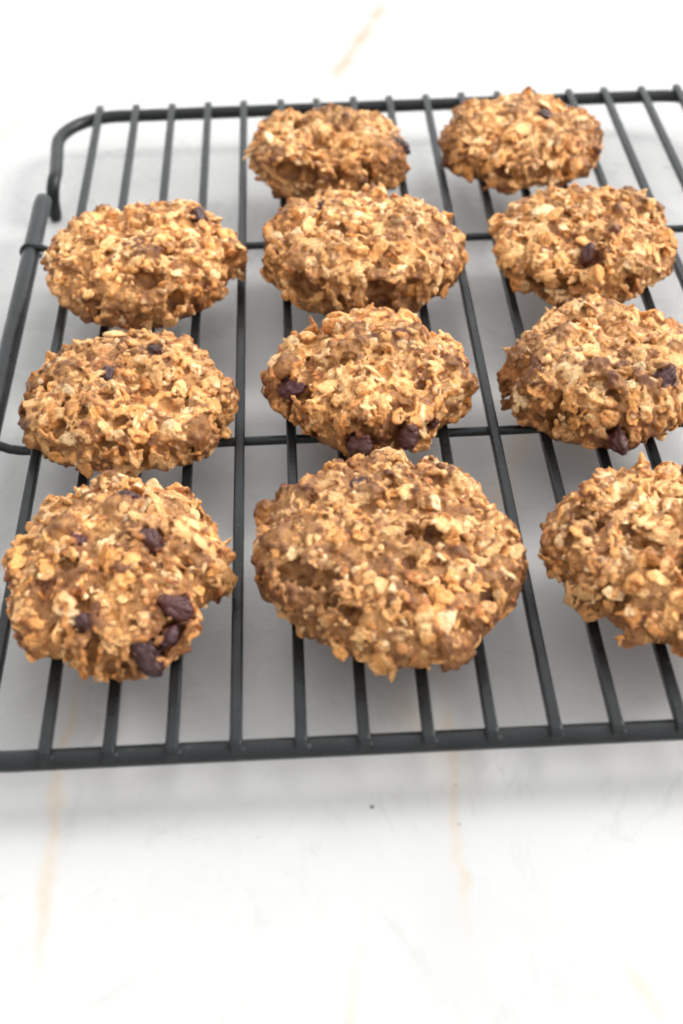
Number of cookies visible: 11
